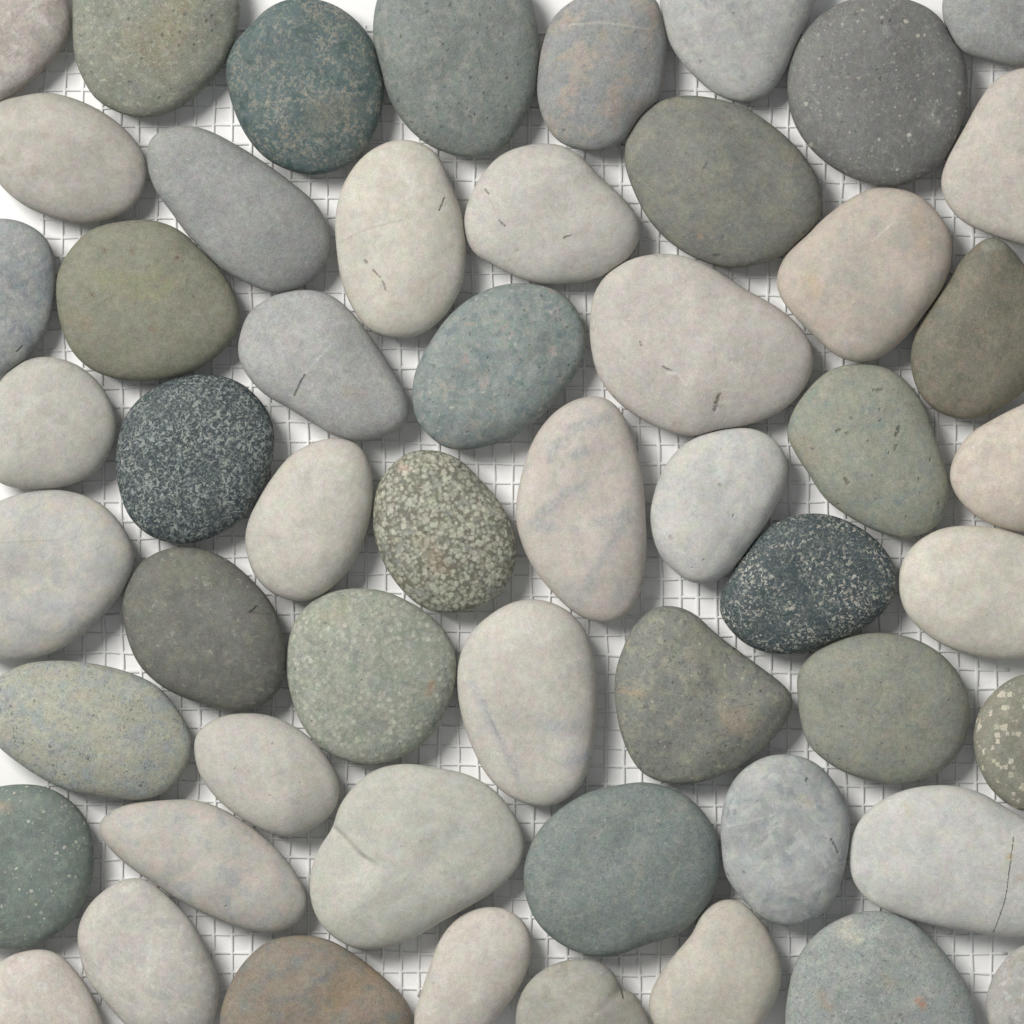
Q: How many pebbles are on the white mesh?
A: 54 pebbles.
